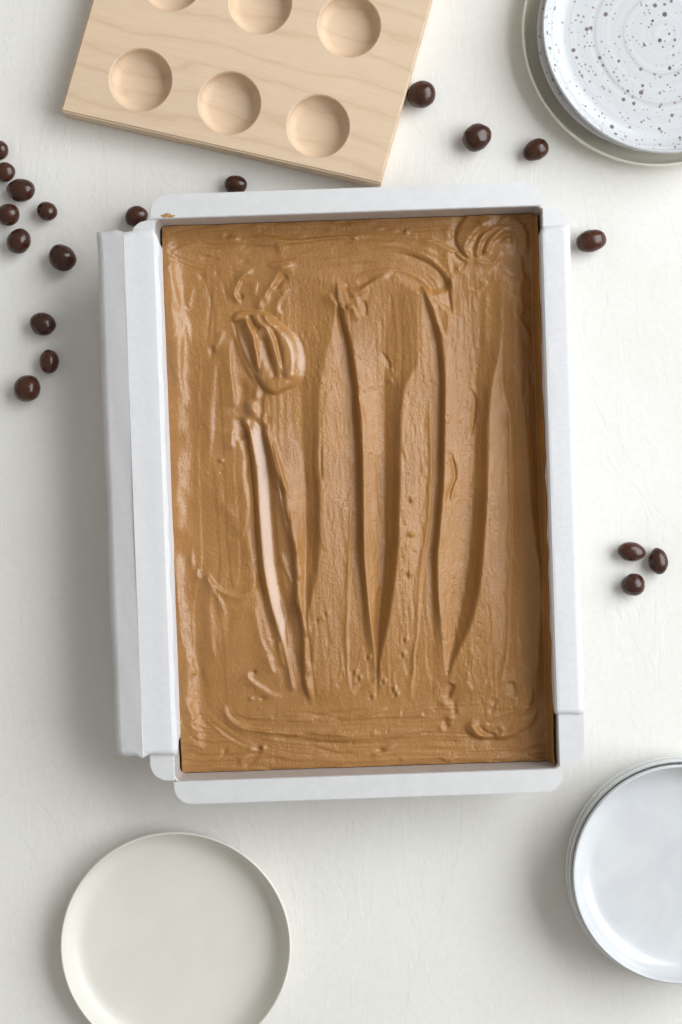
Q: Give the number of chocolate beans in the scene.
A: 19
